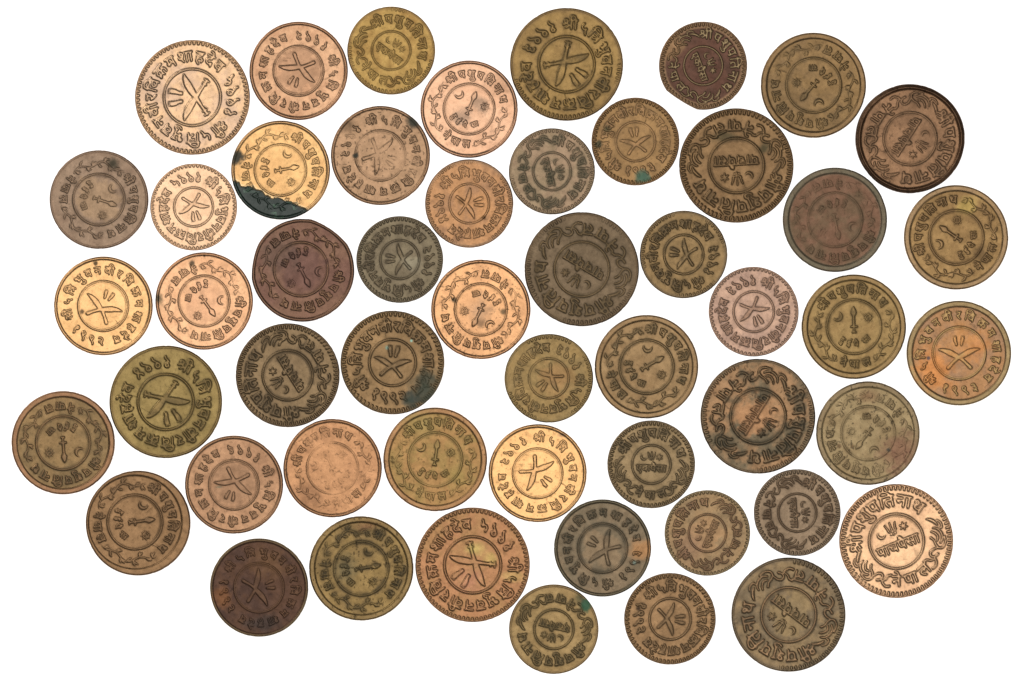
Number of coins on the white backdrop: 52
